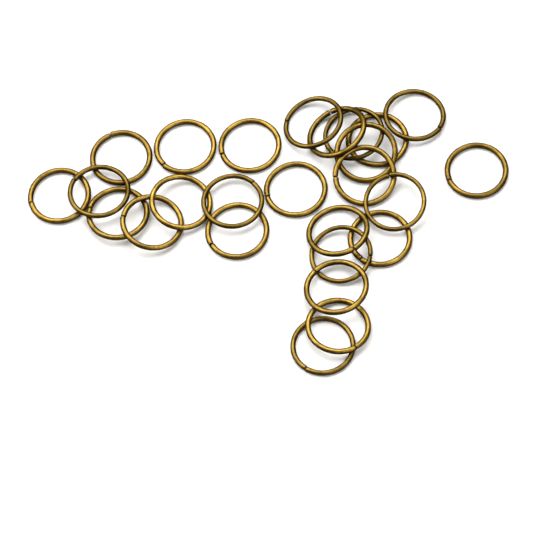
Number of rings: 26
